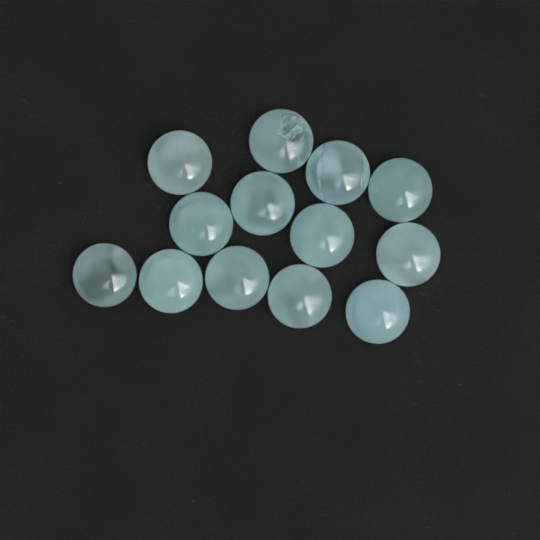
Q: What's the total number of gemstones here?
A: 13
